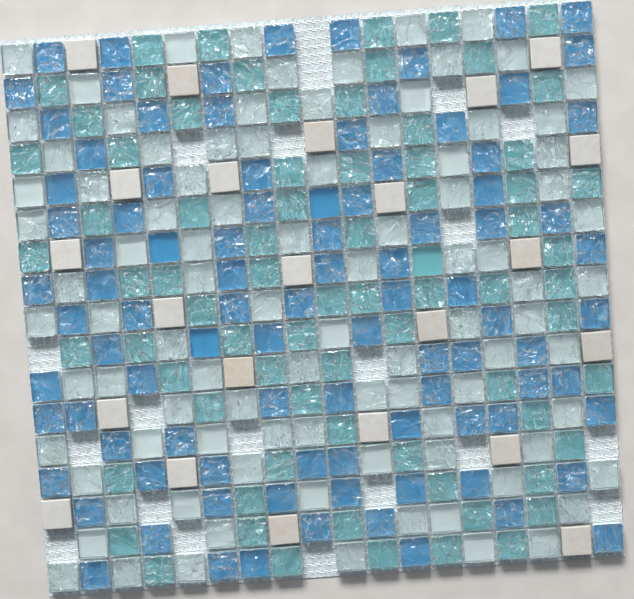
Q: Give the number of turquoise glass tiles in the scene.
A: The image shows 75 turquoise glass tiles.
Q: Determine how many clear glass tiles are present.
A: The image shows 93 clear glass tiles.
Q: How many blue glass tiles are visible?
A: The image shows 95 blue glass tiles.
